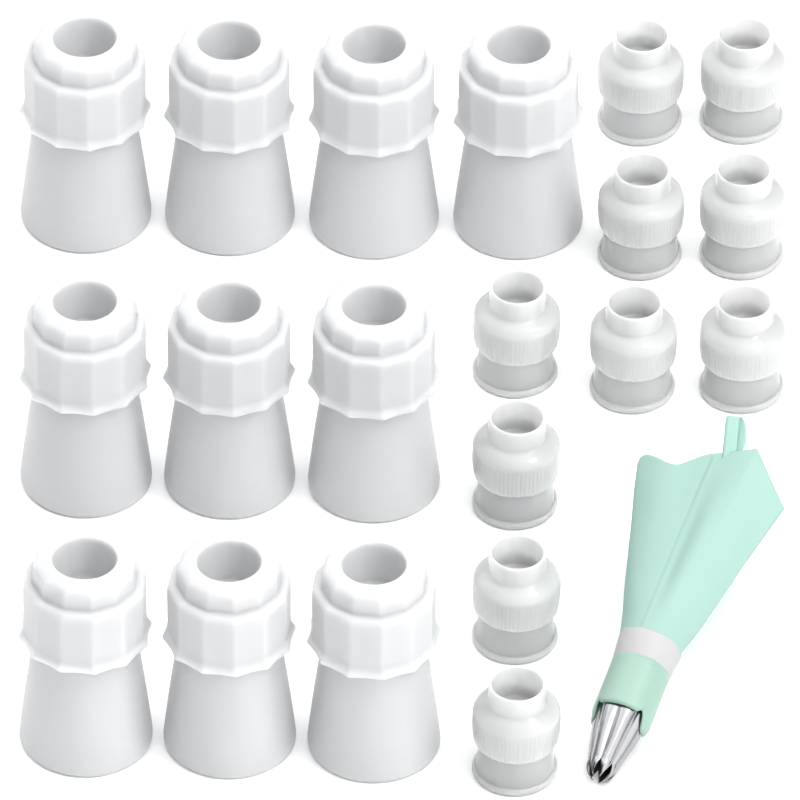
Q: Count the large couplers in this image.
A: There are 10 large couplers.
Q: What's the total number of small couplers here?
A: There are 10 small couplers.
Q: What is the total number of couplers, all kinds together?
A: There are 20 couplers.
